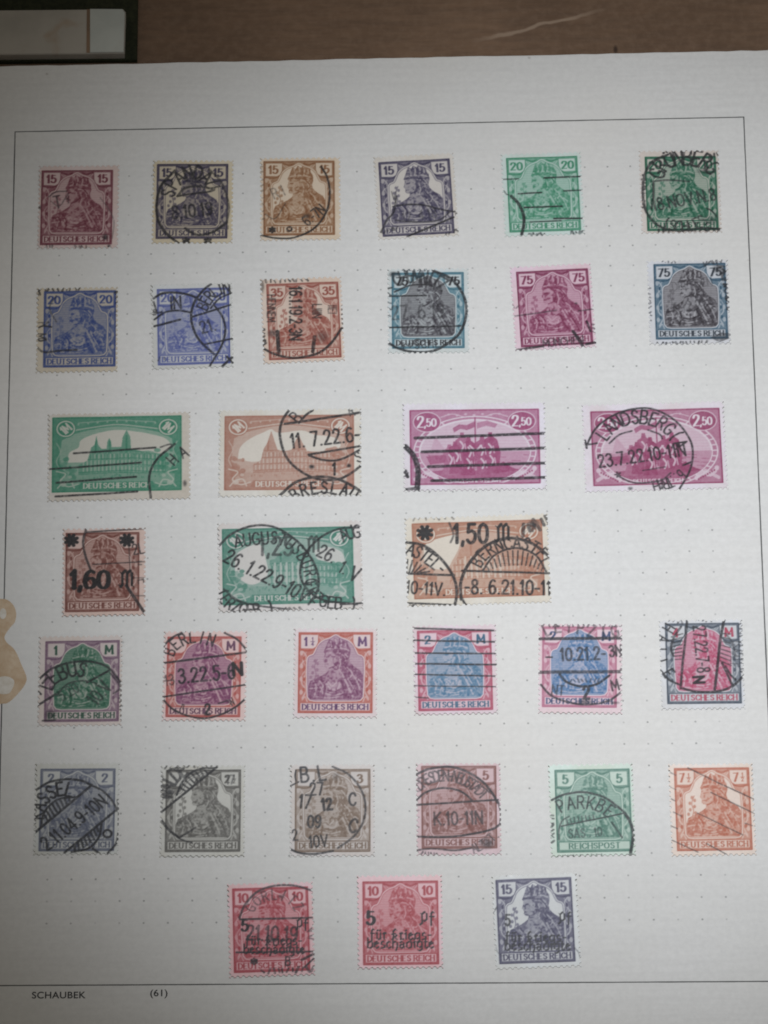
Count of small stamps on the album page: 28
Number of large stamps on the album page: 6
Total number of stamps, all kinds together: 34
